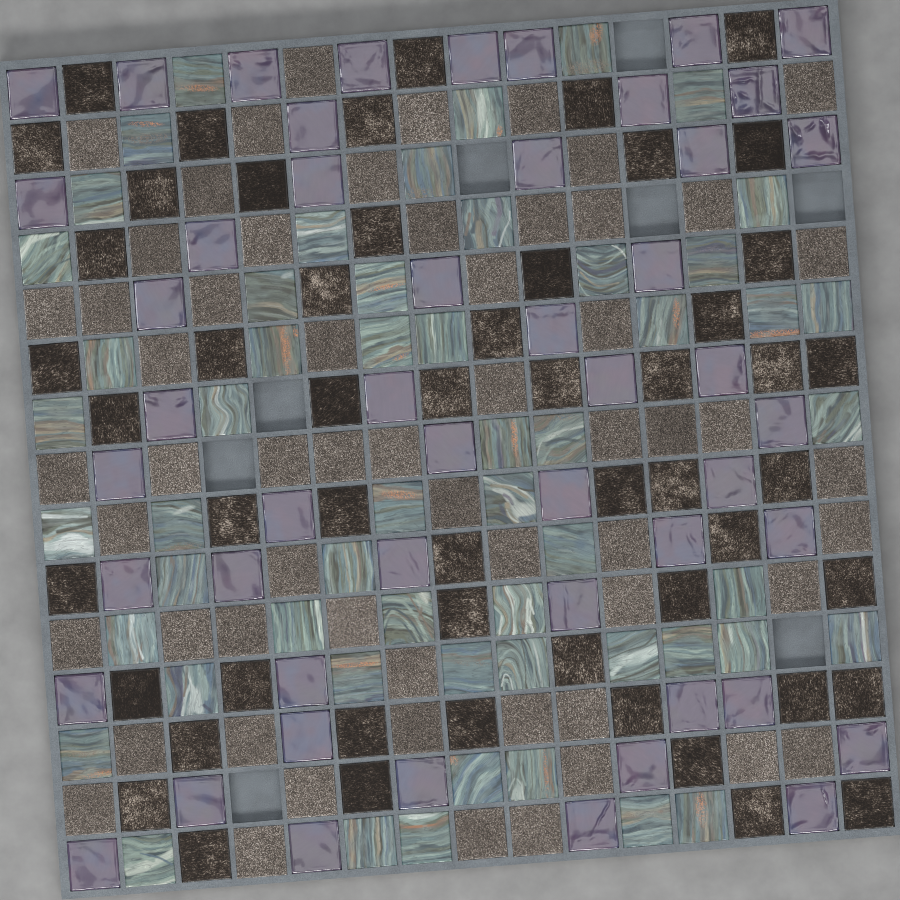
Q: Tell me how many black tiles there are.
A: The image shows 53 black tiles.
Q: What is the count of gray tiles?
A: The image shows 59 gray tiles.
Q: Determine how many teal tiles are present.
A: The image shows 55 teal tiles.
